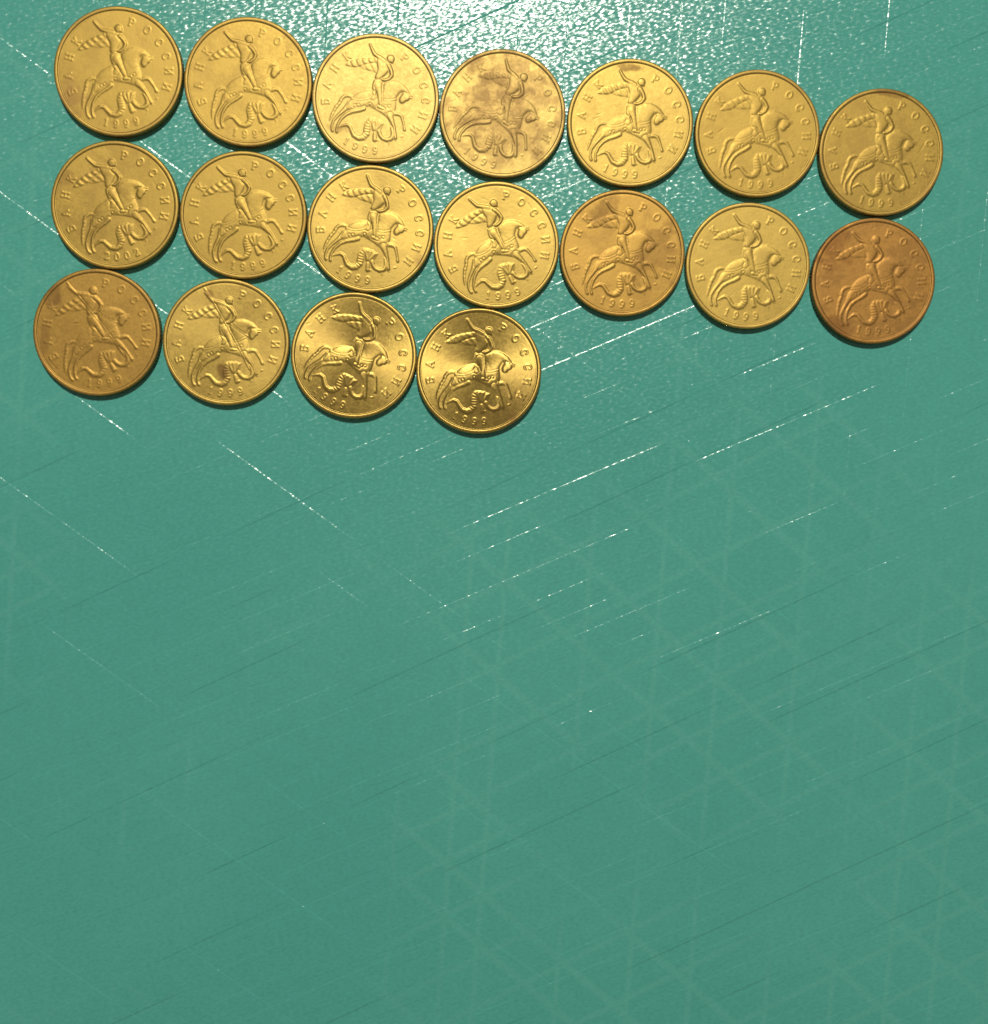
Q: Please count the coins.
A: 18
